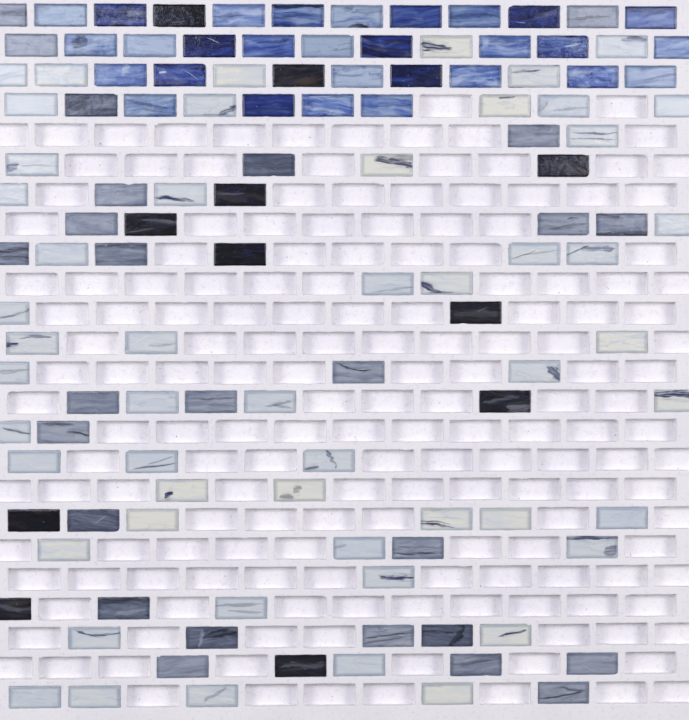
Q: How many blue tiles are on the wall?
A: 29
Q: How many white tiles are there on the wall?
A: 53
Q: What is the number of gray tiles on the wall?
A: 26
